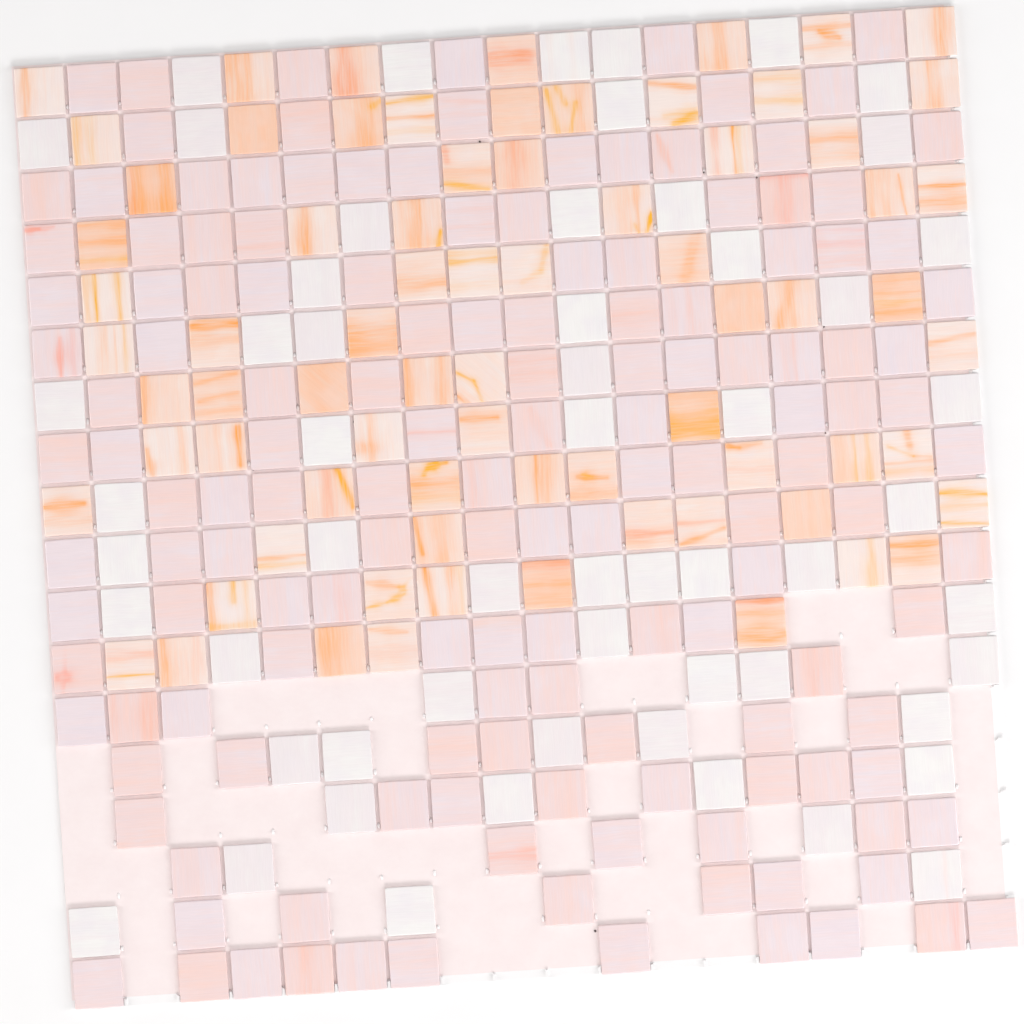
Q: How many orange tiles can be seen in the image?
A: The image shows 74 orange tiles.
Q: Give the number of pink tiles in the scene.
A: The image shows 145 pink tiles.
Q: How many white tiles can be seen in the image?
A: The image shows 57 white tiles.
